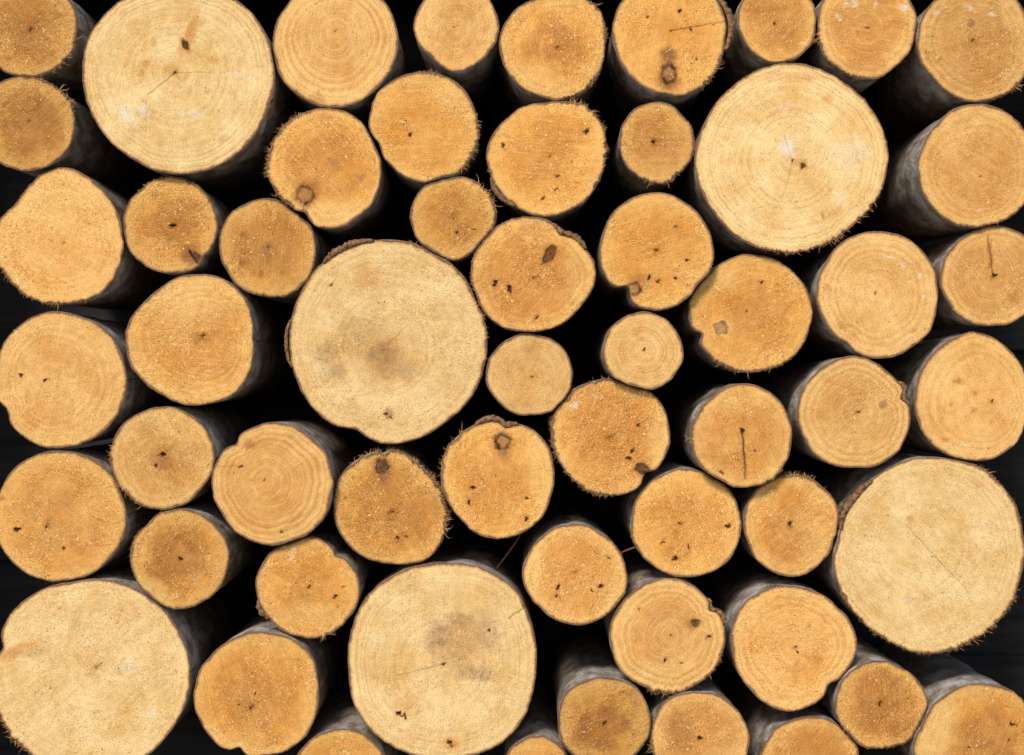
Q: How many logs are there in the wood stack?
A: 57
